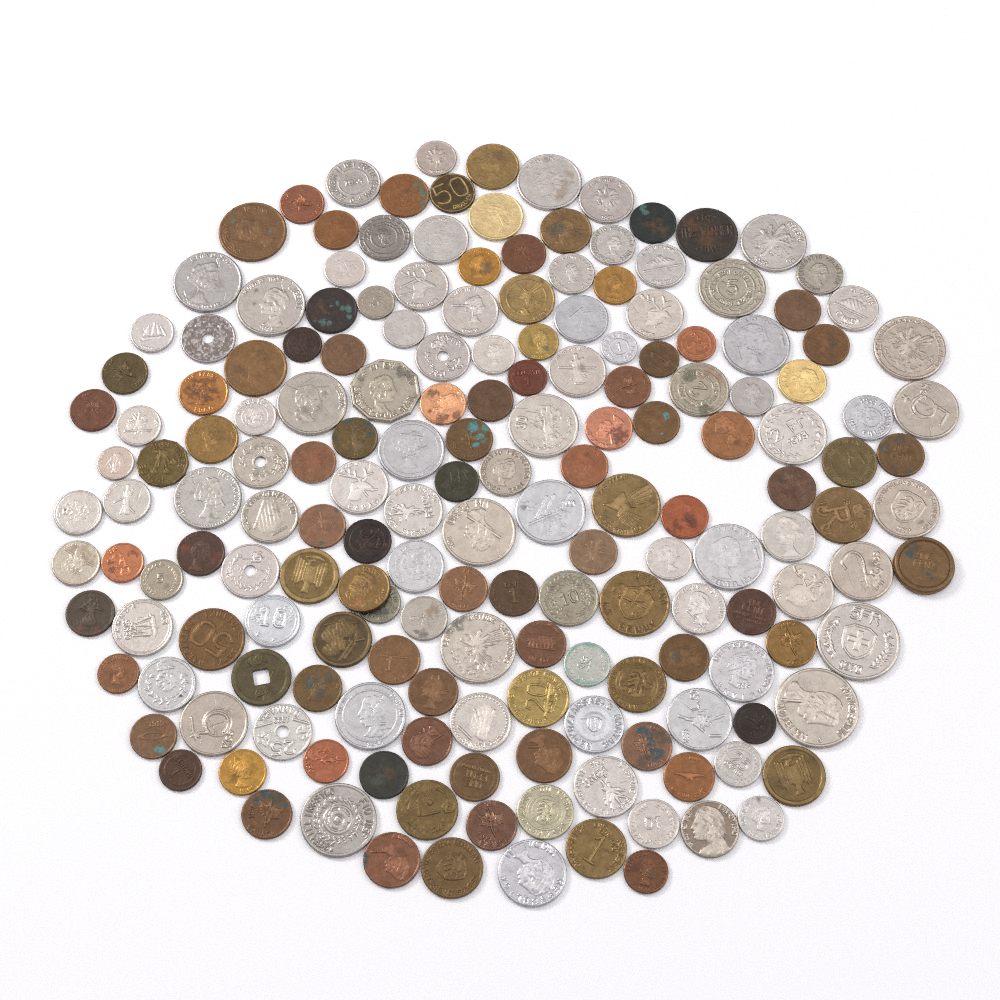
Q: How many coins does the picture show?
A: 179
